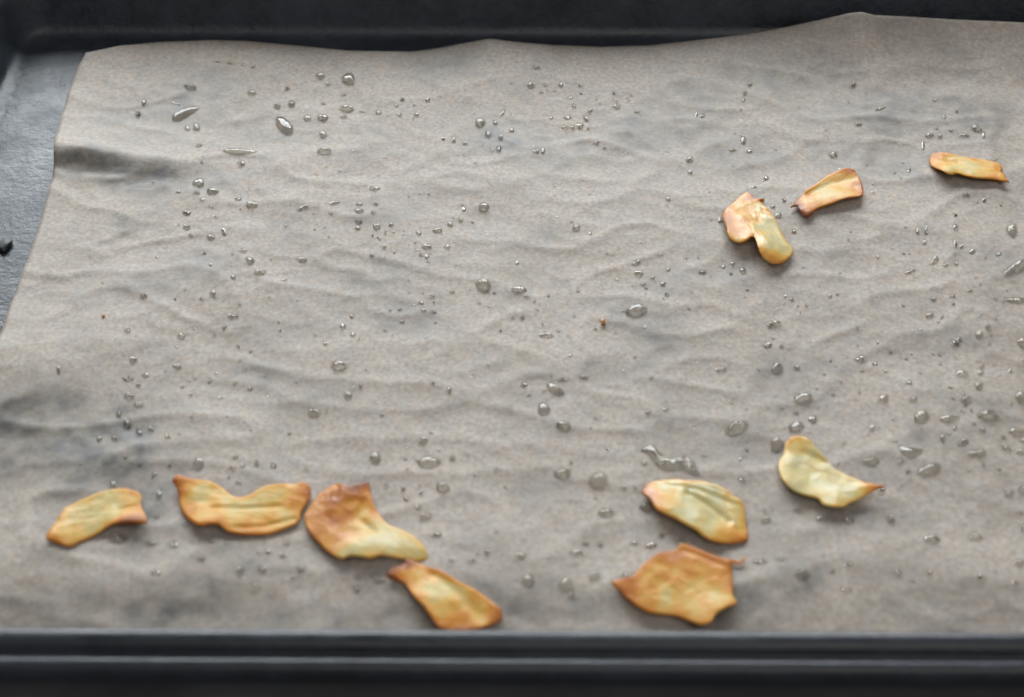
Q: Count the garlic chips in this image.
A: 10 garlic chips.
